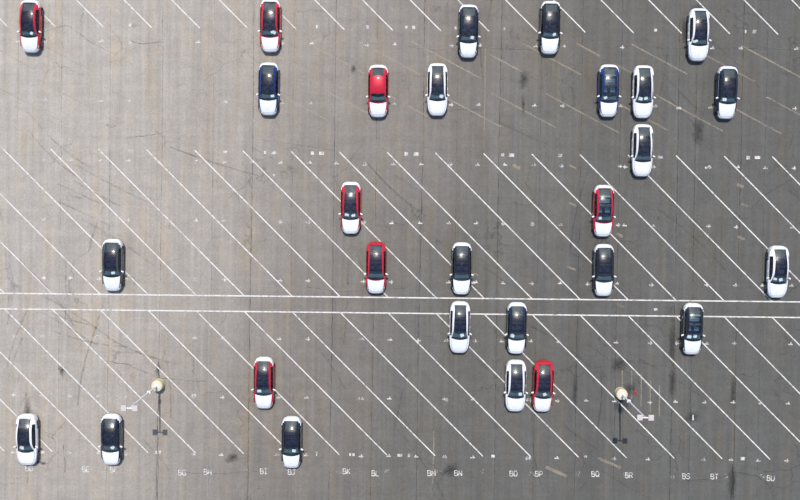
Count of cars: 28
